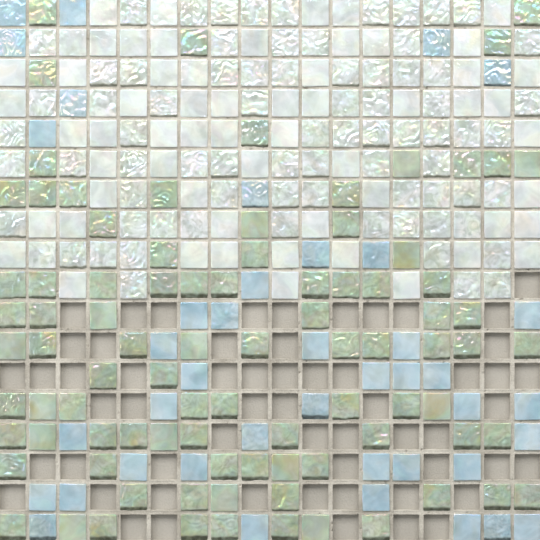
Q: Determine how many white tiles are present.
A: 136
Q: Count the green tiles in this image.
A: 89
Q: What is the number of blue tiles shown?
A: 41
